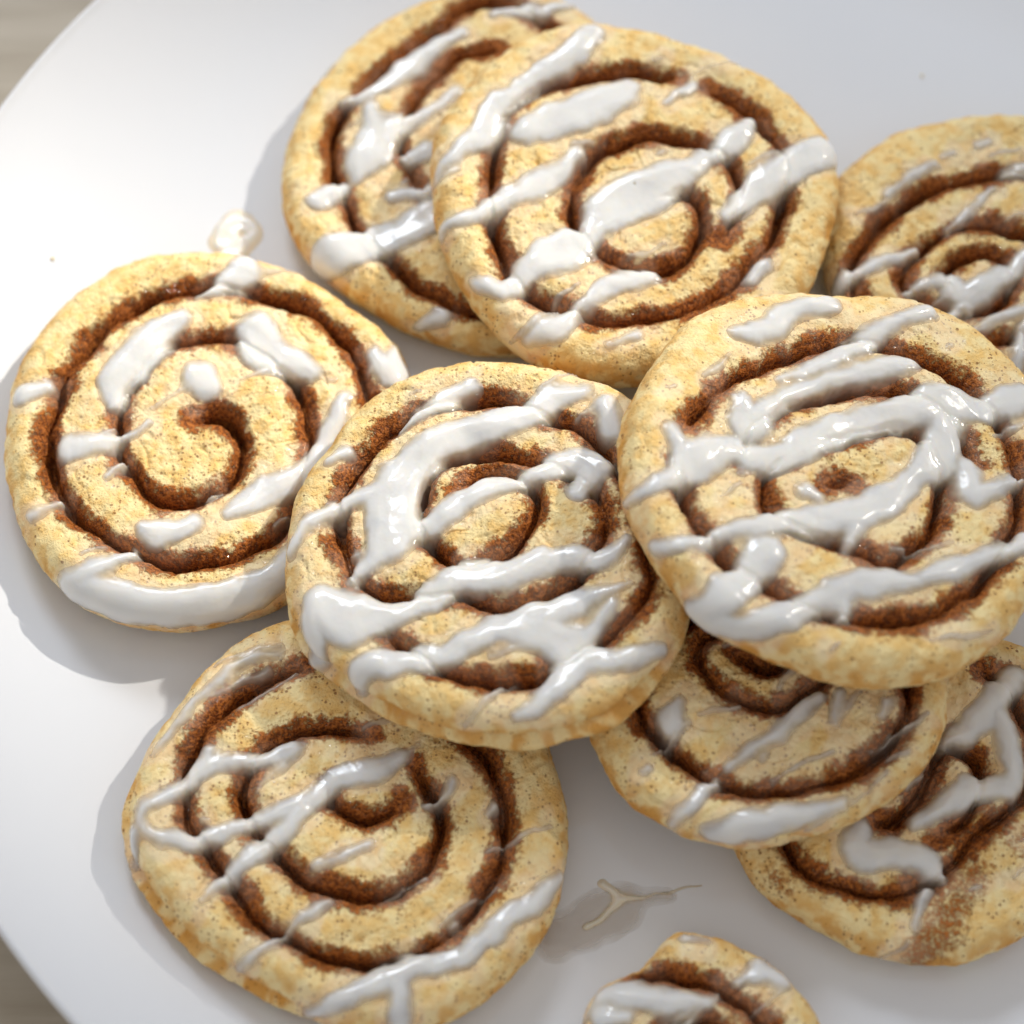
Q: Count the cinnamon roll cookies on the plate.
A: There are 10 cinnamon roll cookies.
